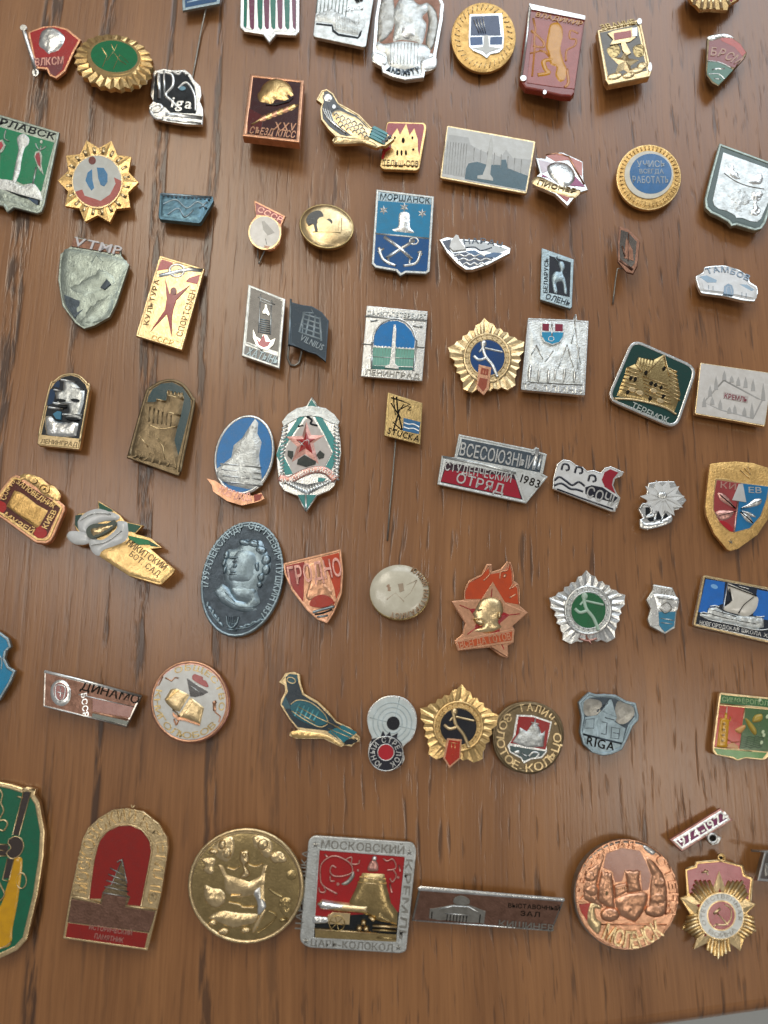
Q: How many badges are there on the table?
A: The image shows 74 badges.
